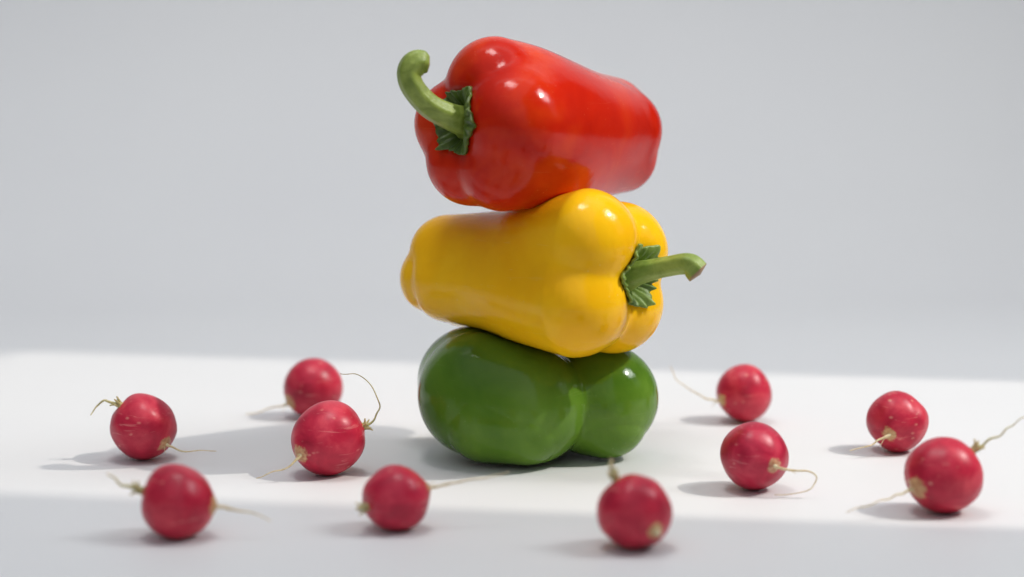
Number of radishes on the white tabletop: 10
